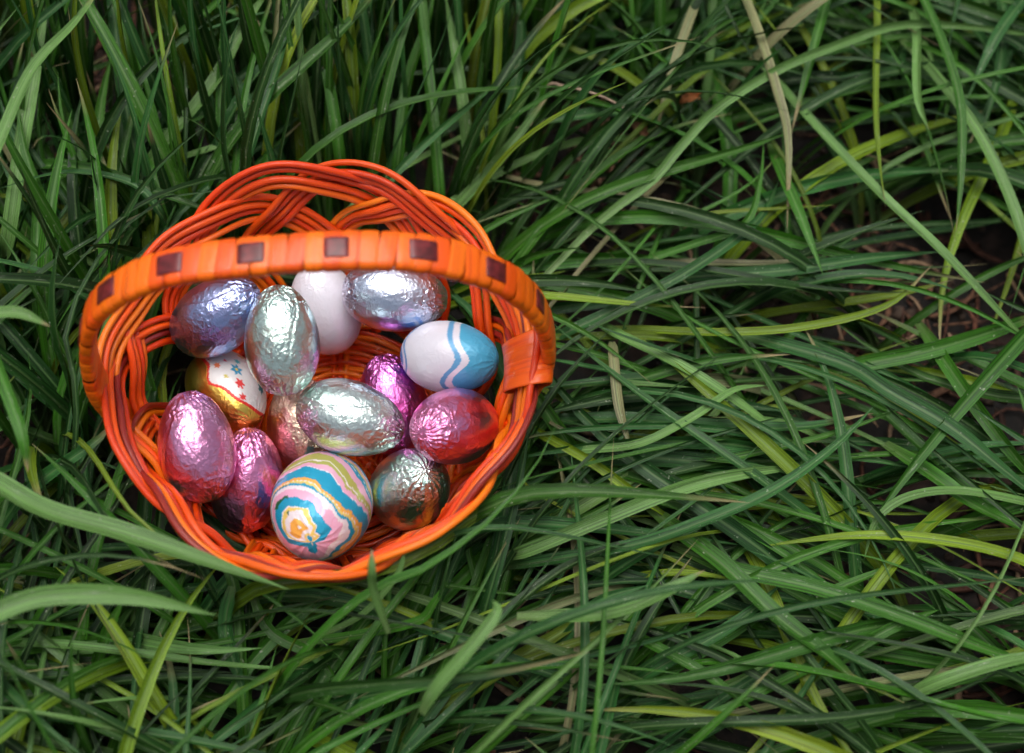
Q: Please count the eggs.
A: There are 14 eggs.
